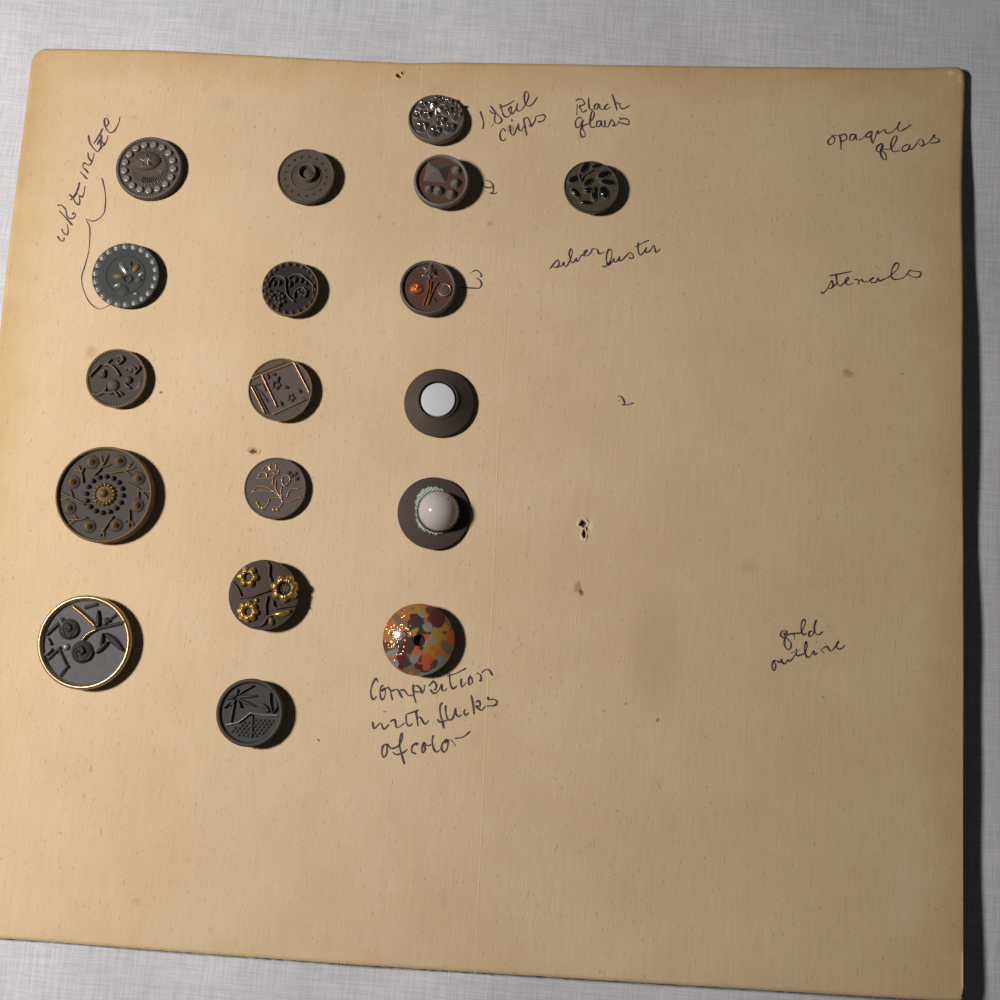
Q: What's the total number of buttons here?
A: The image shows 18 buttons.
